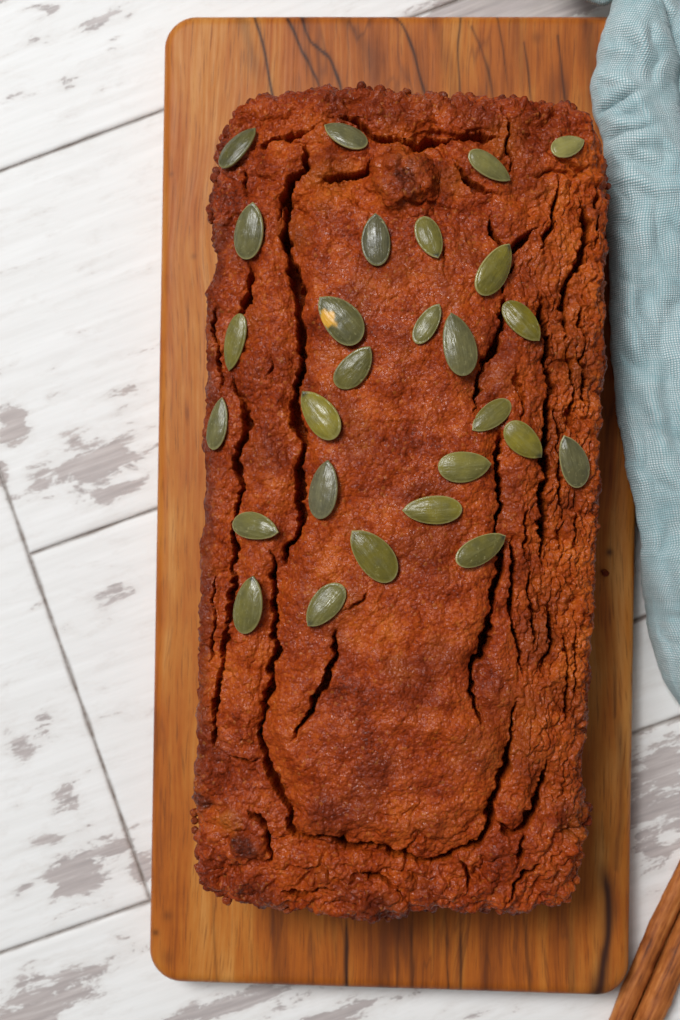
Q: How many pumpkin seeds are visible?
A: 27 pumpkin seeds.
